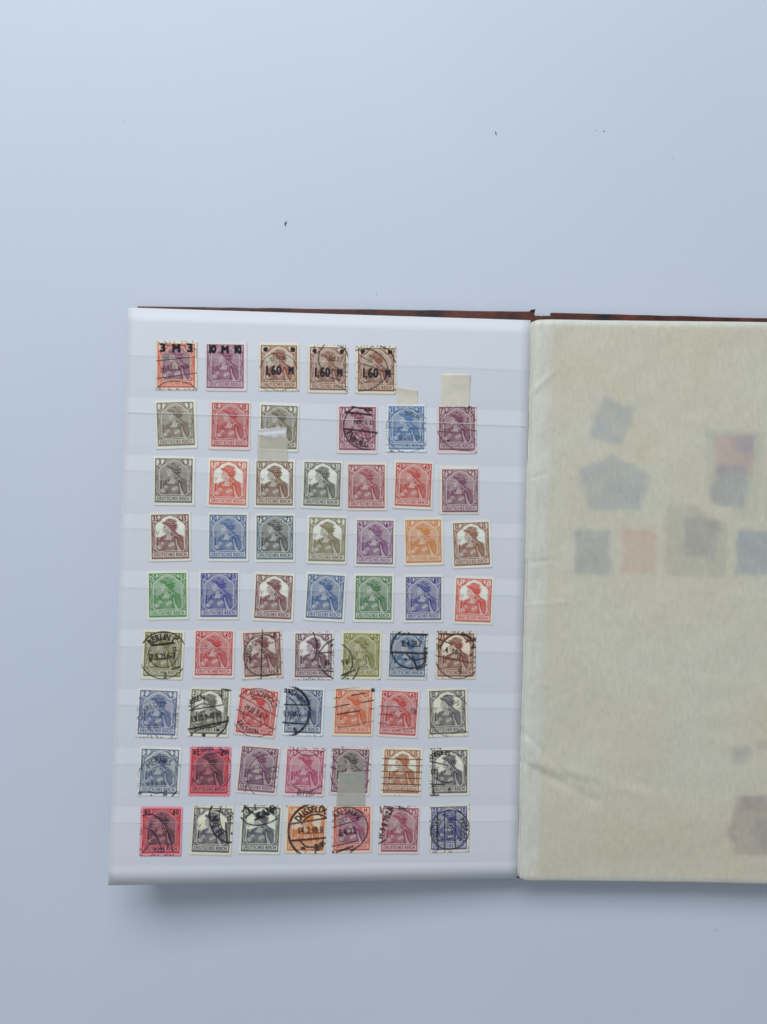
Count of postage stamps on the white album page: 60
